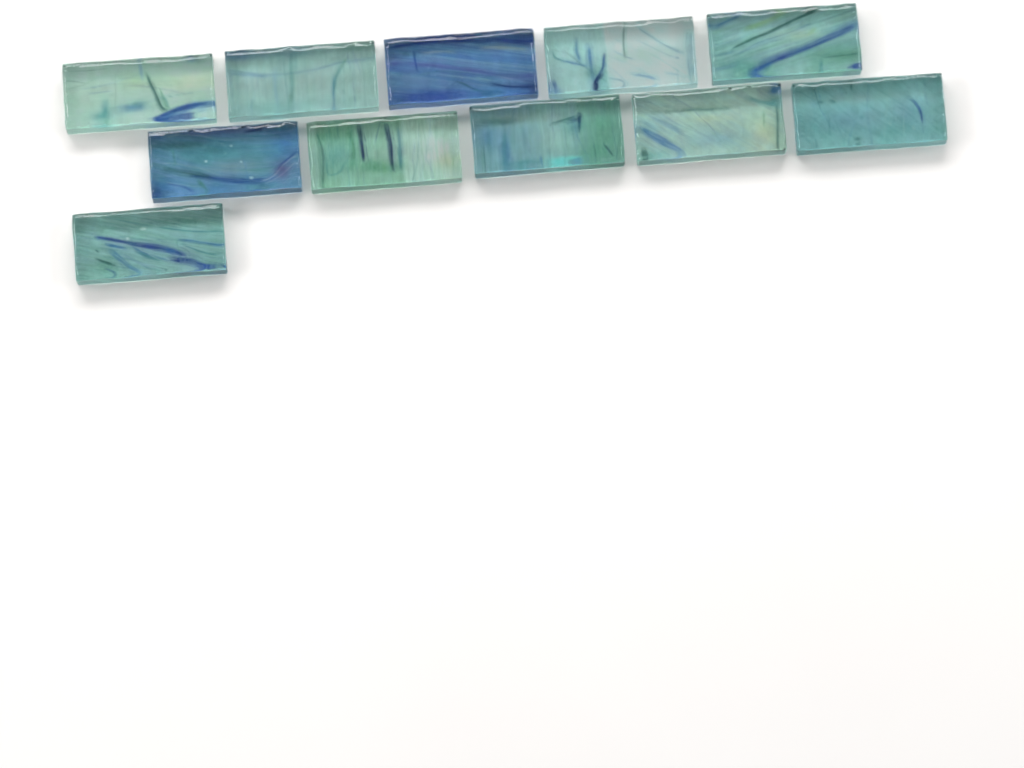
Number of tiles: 11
